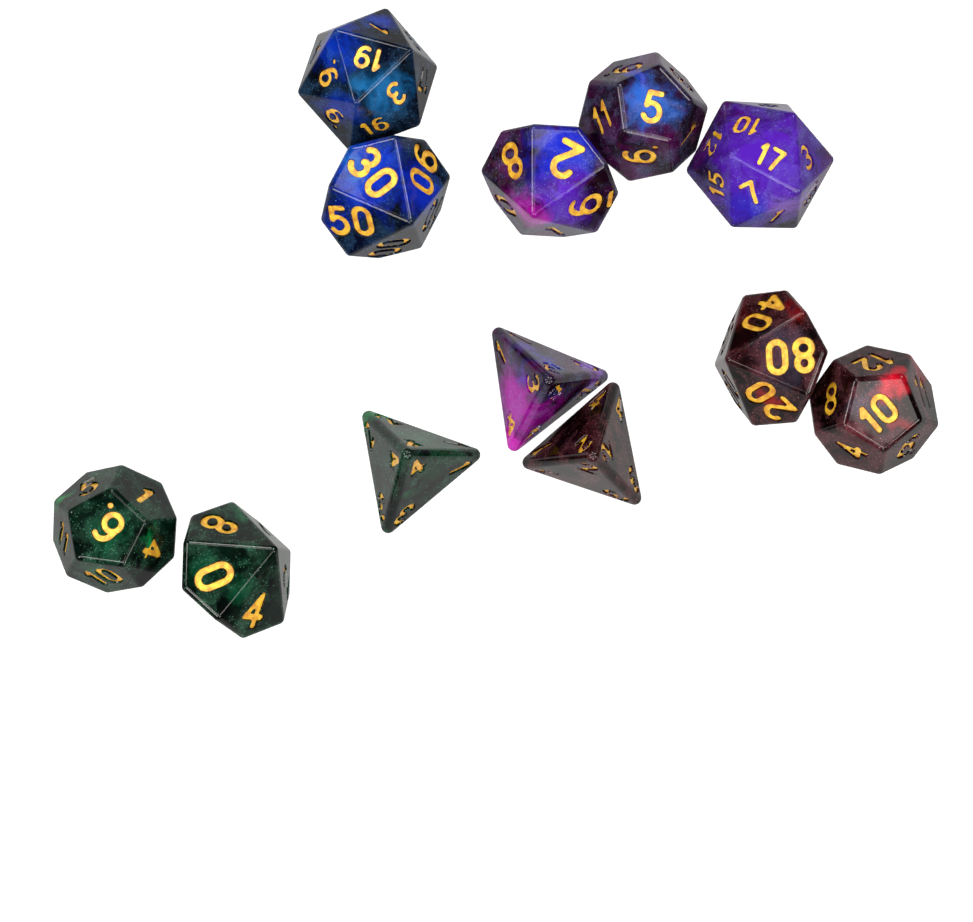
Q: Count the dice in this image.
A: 12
